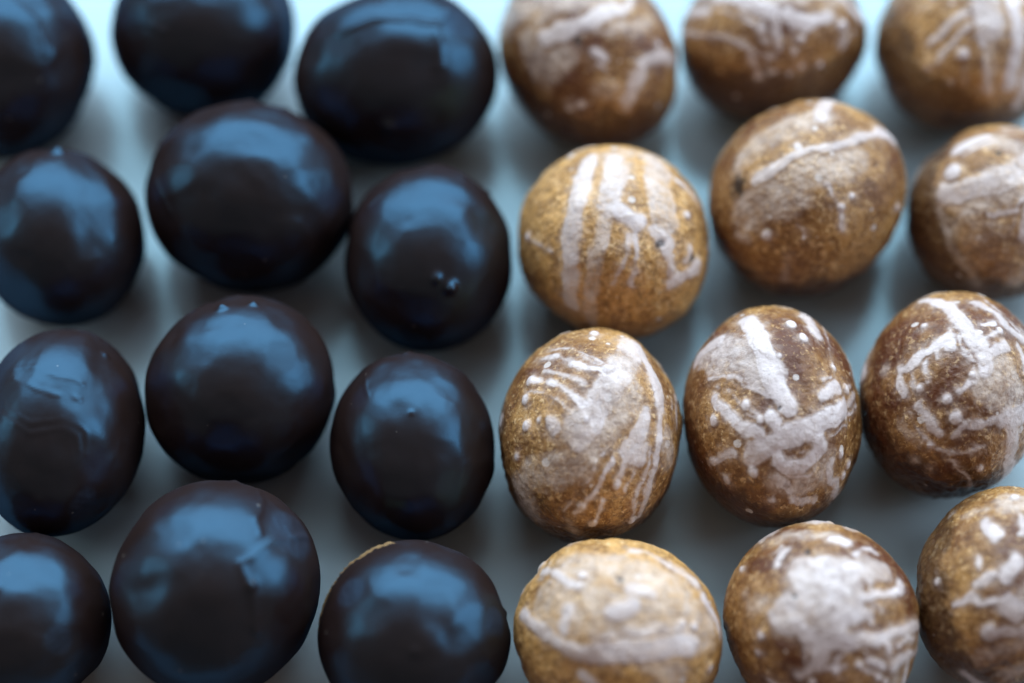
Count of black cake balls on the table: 12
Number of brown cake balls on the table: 12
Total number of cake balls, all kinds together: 24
